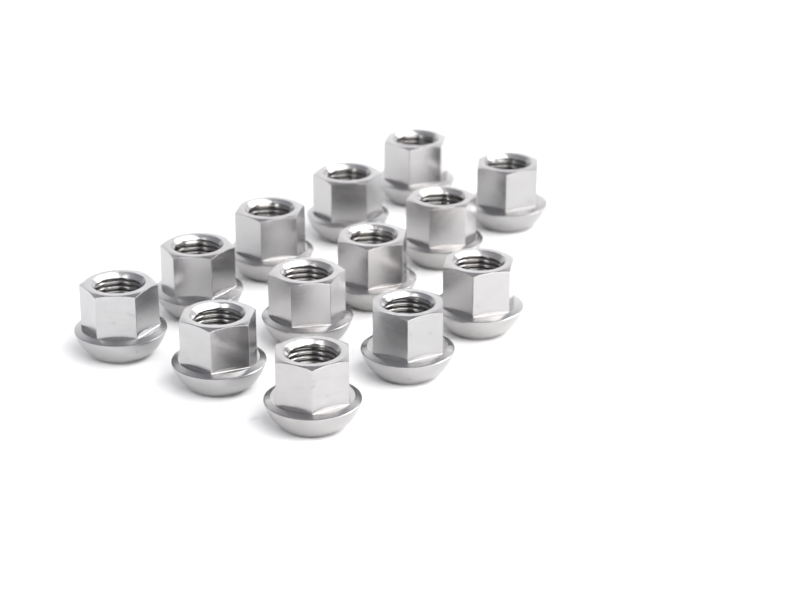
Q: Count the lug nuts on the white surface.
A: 13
